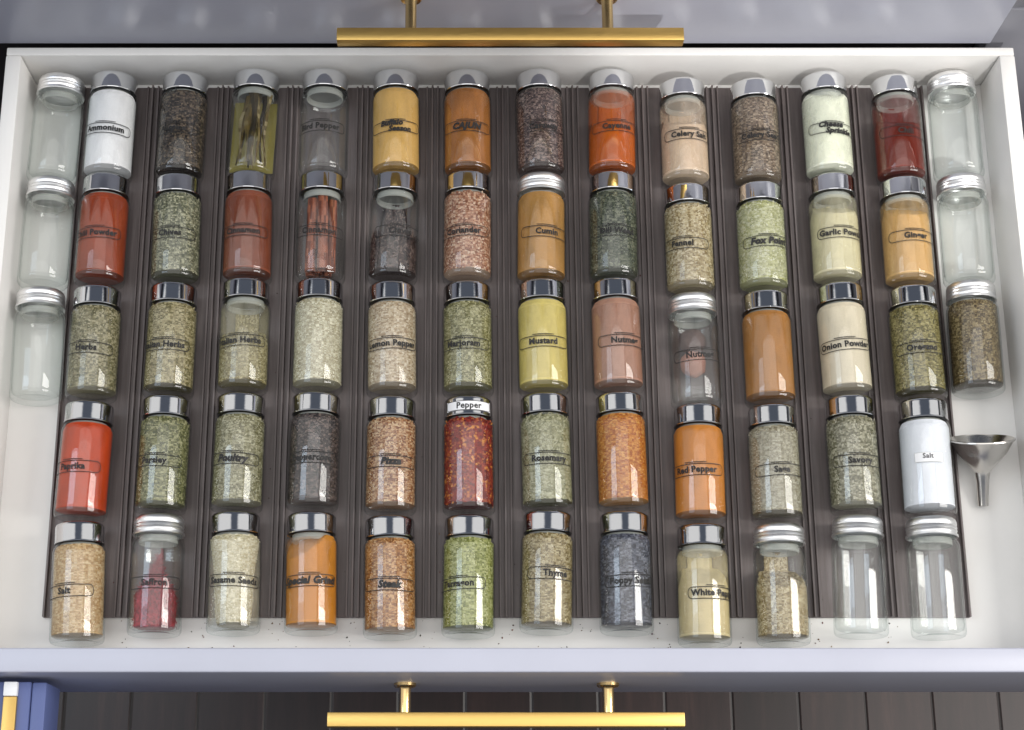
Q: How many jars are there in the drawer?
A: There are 66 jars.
